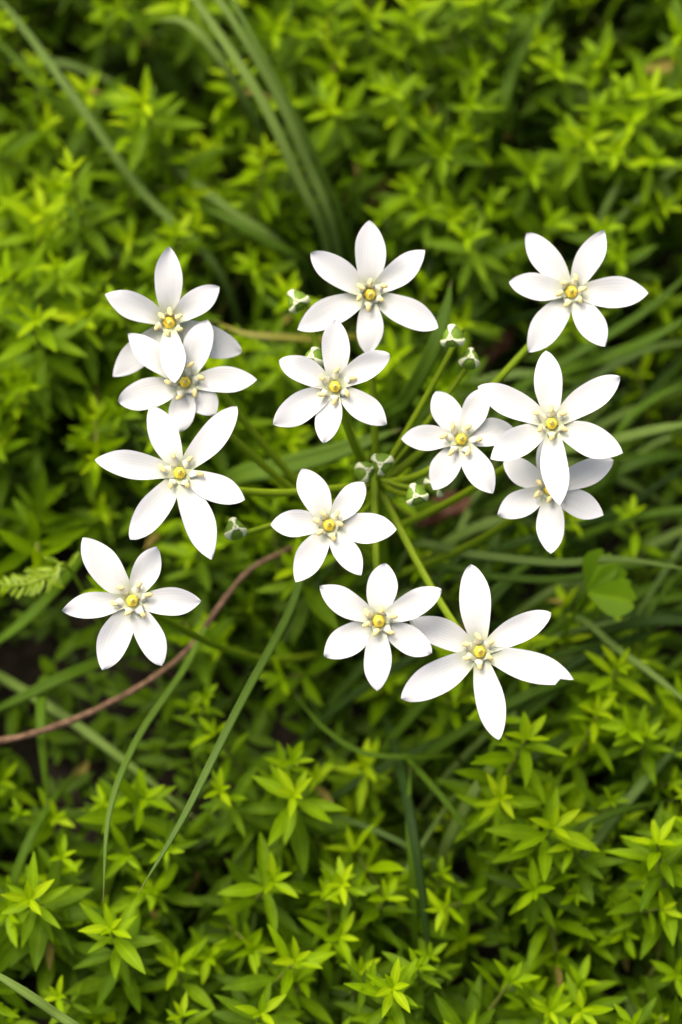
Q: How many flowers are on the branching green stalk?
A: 13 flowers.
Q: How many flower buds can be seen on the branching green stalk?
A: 9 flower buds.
